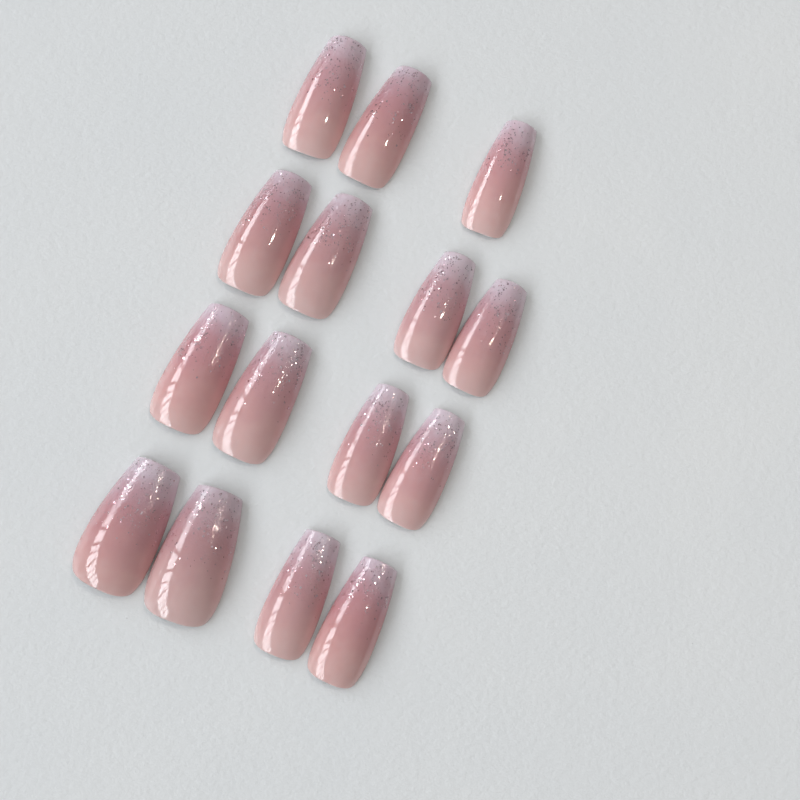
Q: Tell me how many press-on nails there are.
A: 15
